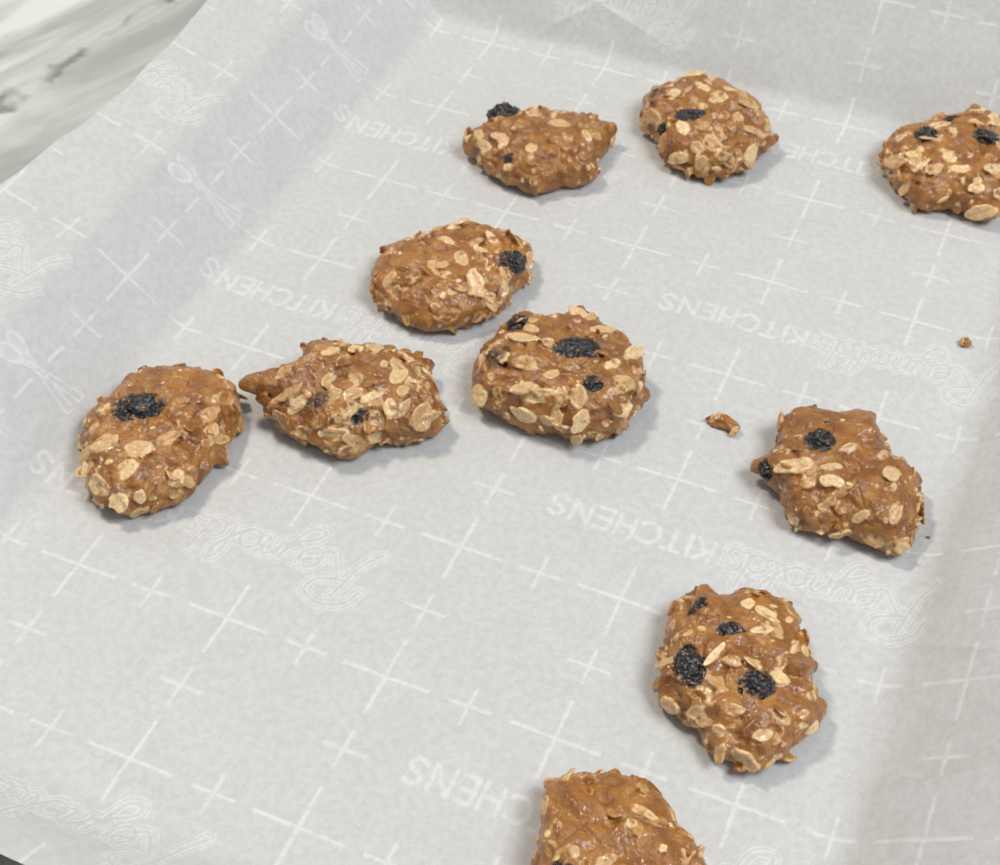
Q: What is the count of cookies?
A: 10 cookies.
